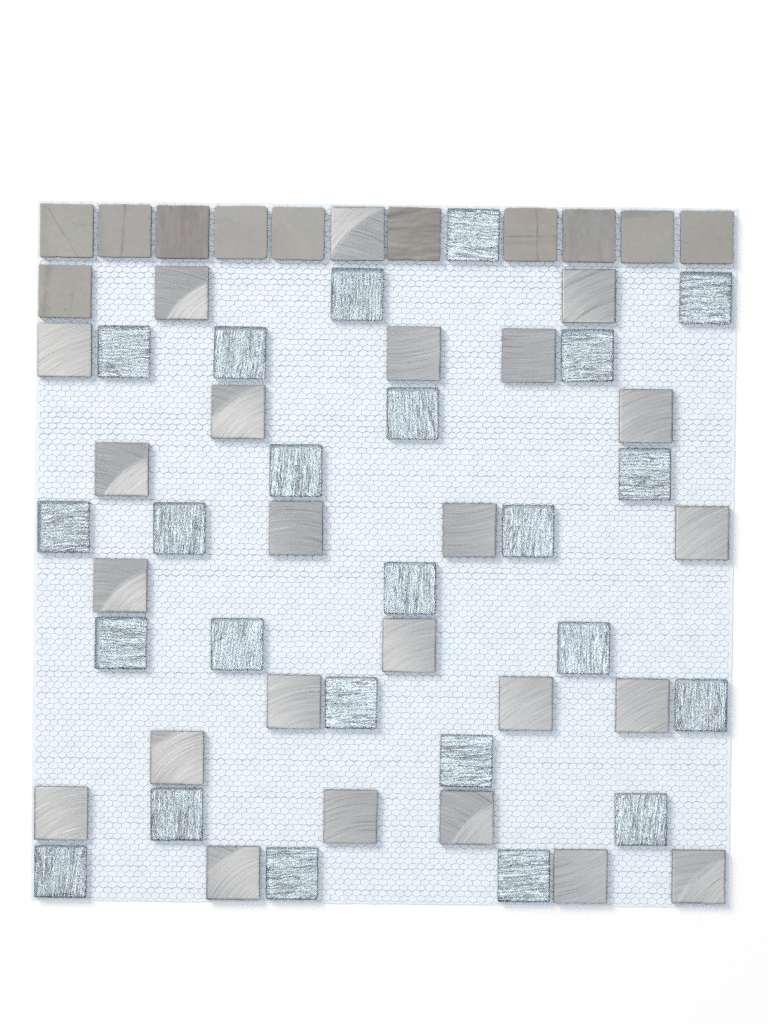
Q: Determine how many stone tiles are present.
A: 11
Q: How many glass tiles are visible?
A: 24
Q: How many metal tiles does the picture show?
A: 24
